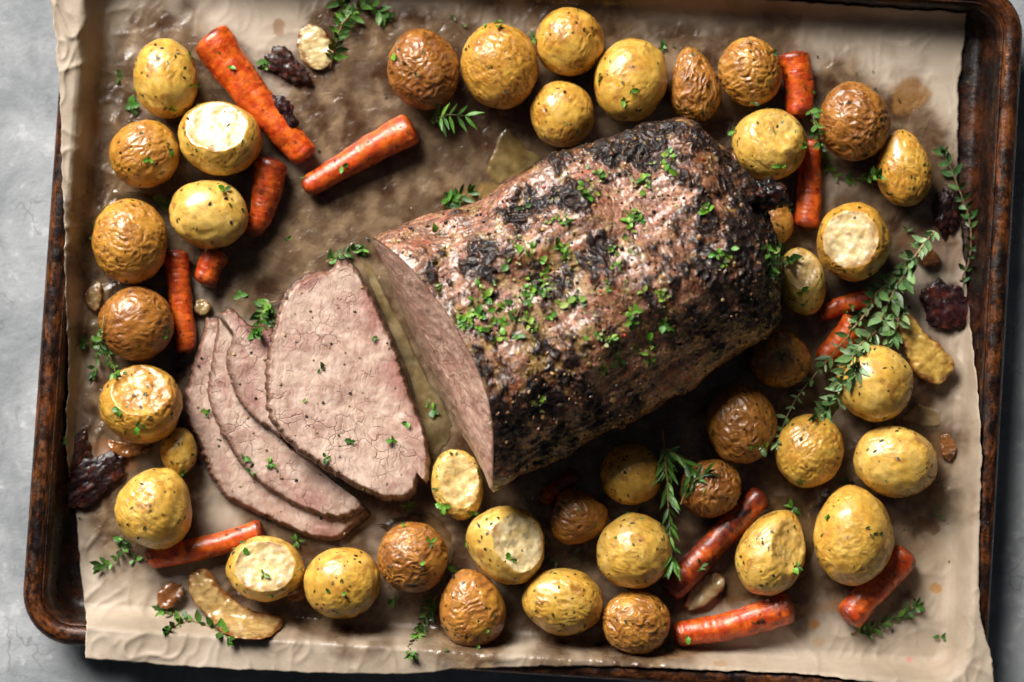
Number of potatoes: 41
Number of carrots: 14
